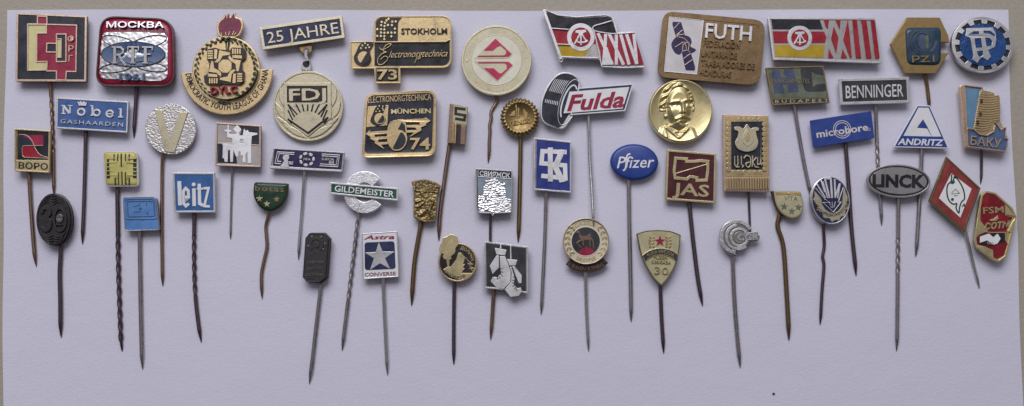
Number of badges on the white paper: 50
